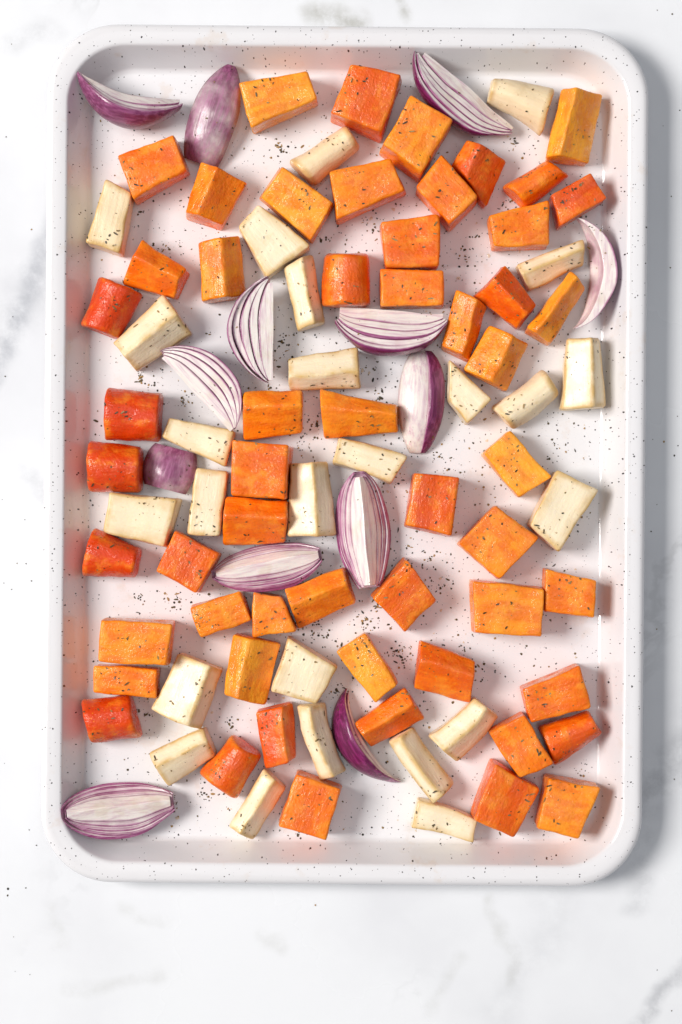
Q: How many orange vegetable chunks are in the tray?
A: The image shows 55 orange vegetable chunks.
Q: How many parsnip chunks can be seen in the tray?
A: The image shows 25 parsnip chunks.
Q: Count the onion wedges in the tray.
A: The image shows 13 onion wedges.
